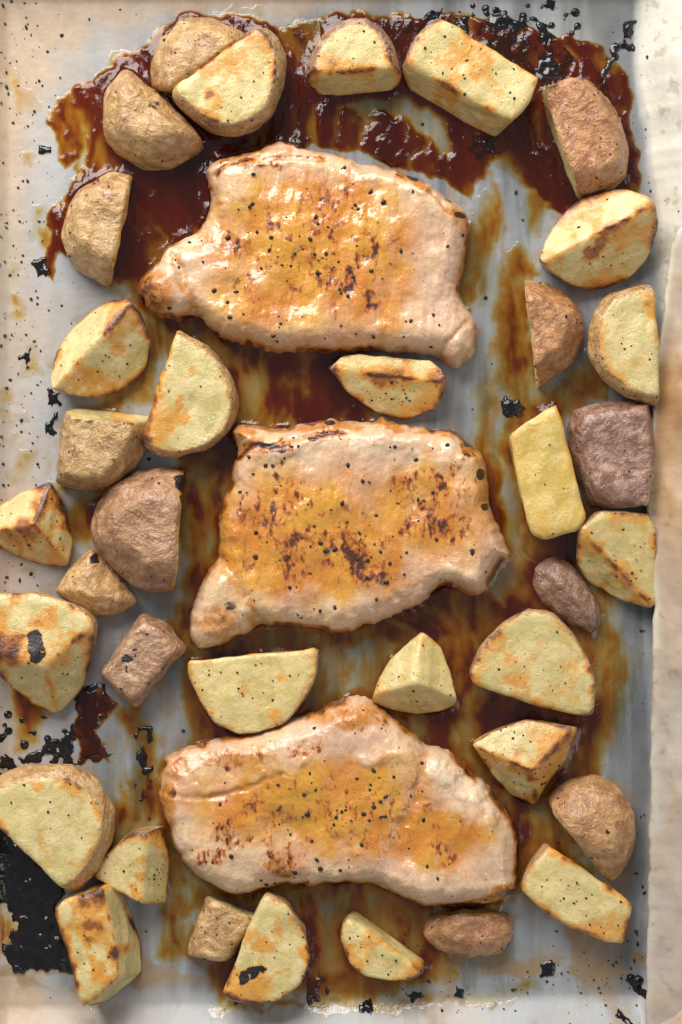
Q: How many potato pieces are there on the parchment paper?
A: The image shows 36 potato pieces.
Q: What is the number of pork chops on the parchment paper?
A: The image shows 3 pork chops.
